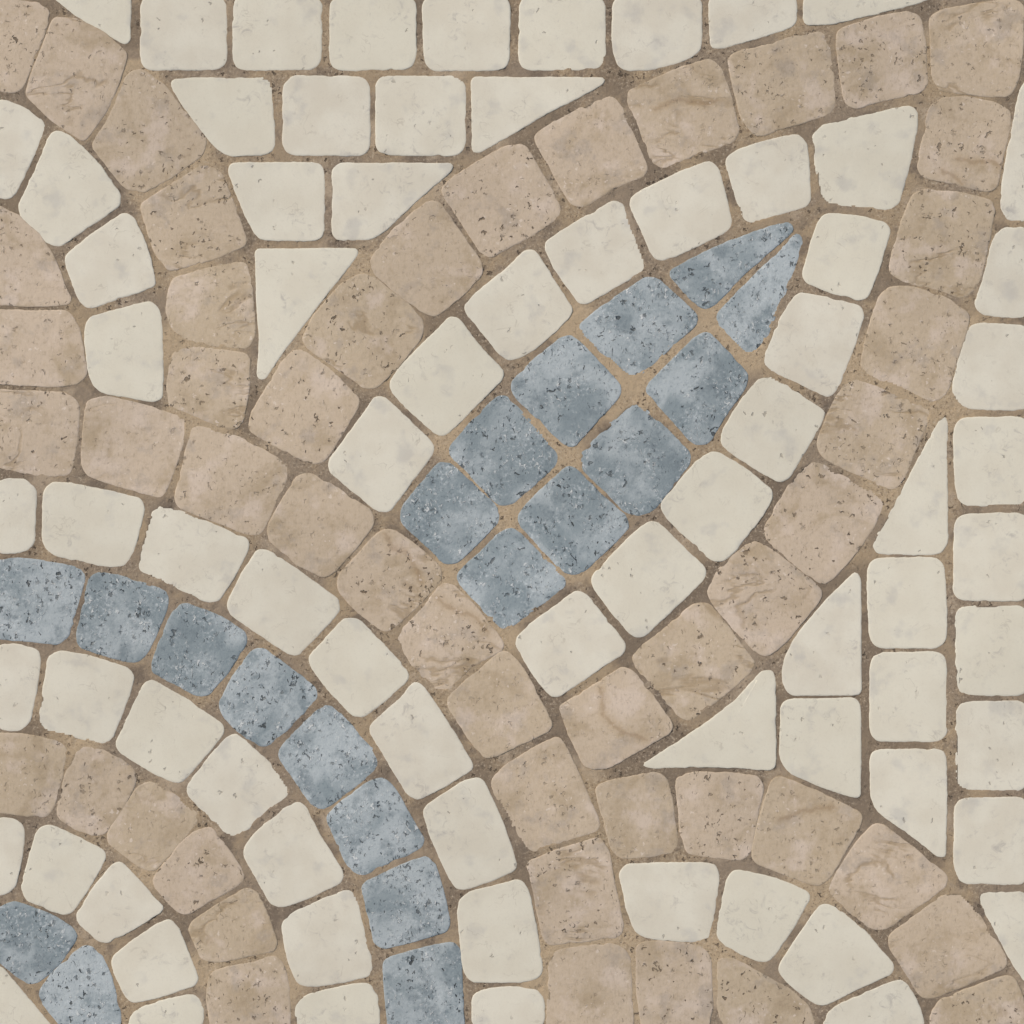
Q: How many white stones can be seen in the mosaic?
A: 75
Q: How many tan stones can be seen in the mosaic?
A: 49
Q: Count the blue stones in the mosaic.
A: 20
